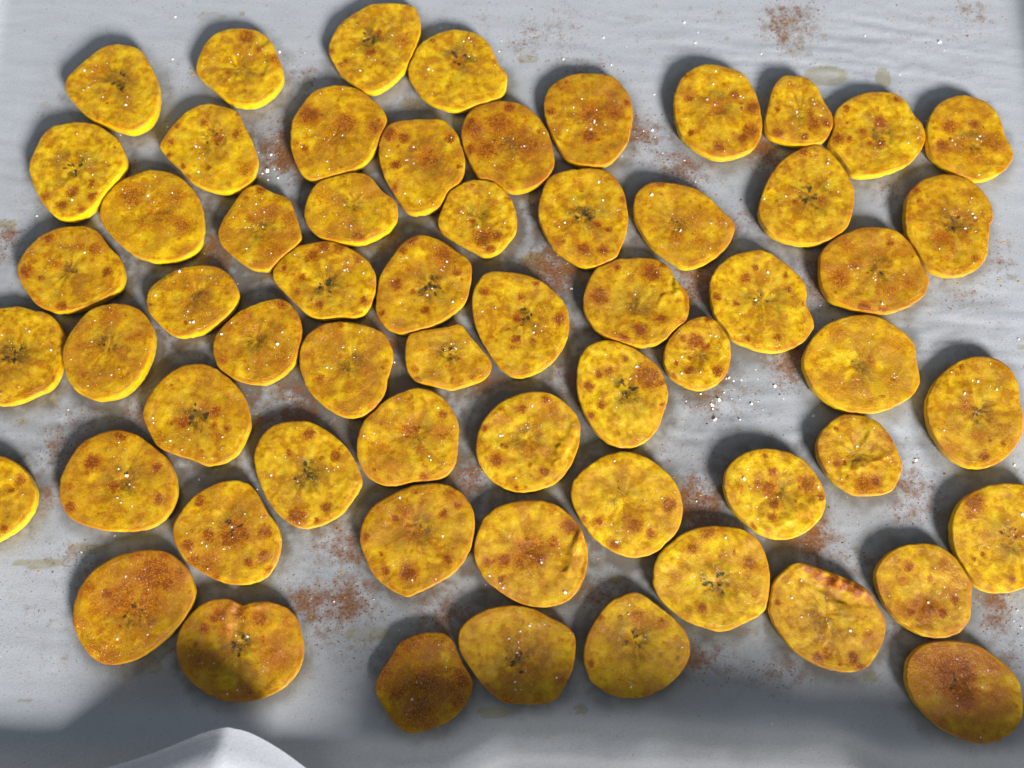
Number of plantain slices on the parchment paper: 61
